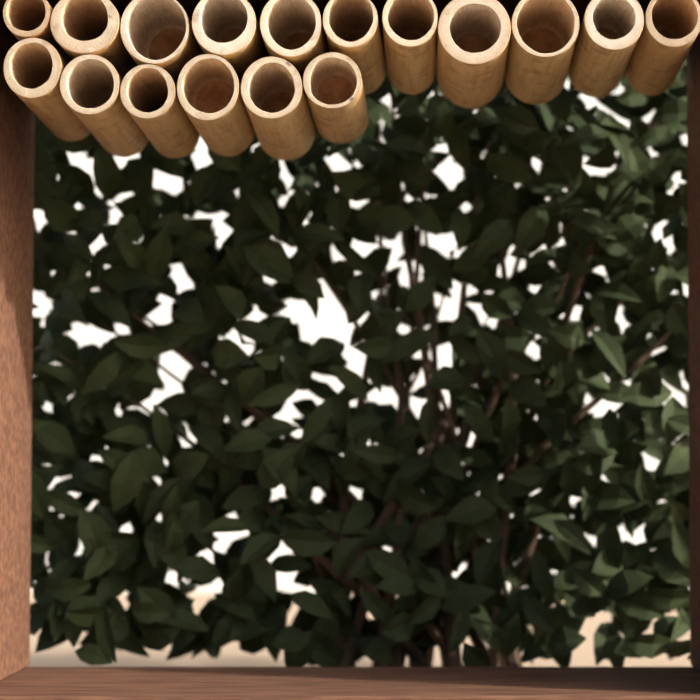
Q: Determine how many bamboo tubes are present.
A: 17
